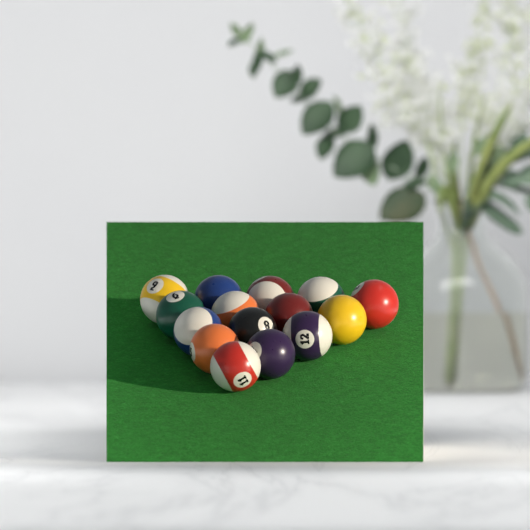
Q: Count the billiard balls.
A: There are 15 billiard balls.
